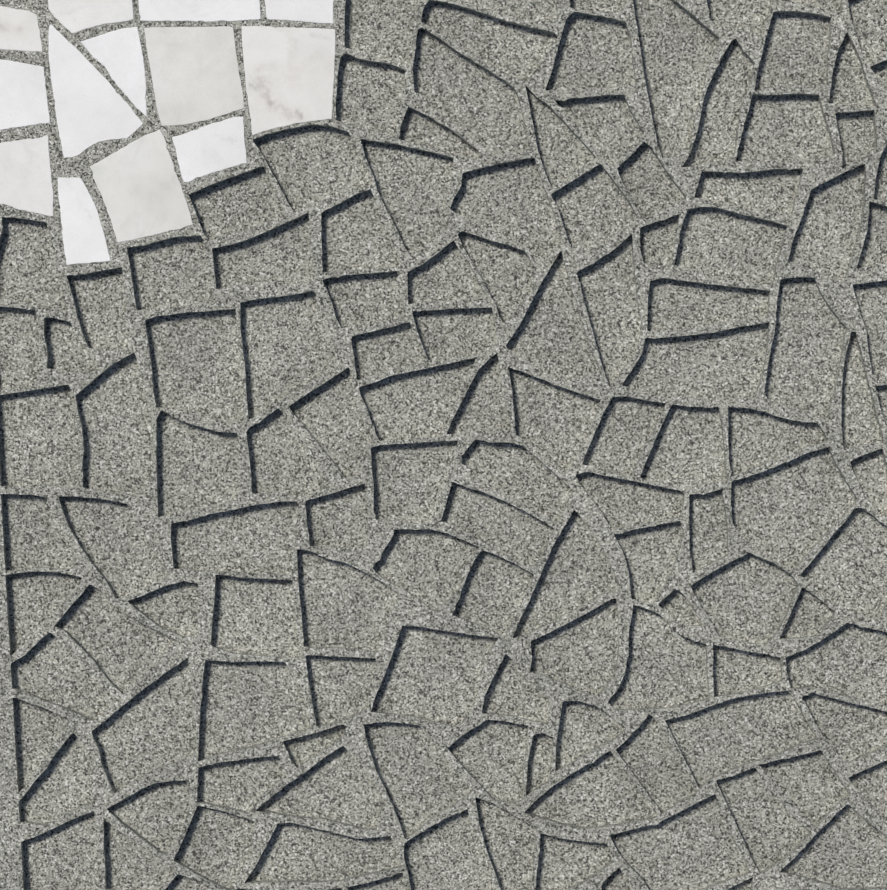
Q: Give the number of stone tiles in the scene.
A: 13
